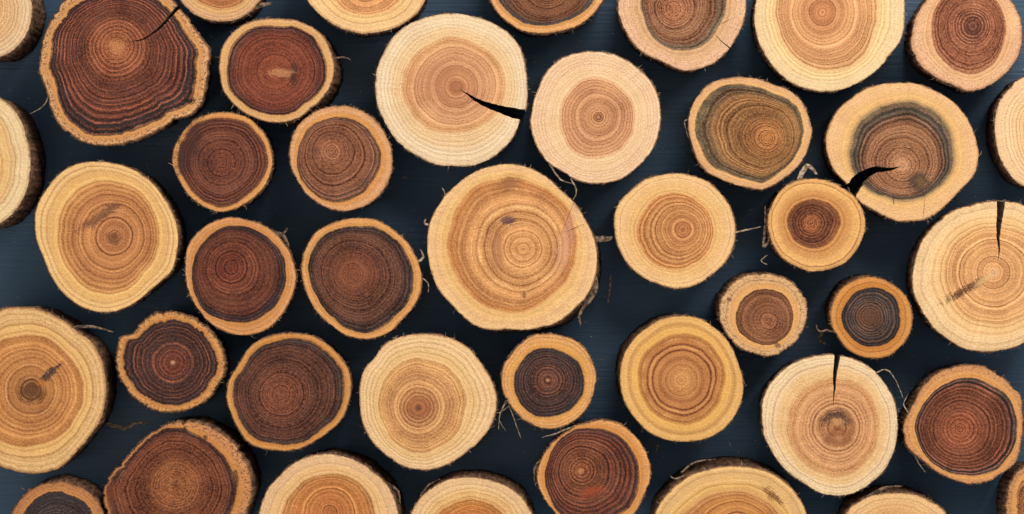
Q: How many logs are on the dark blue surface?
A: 42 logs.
